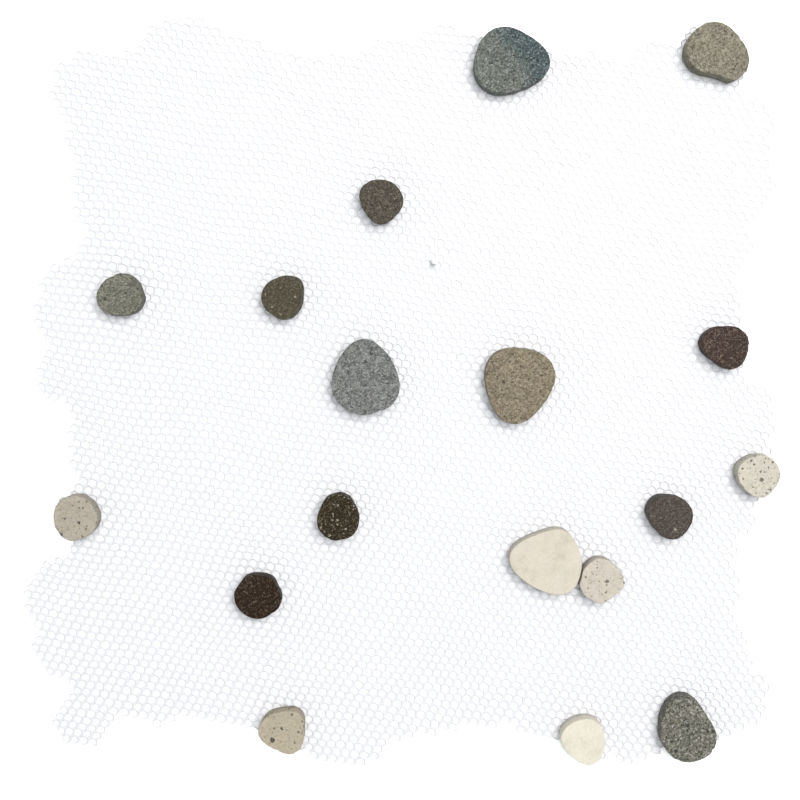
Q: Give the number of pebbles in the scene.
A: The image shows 18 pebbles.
